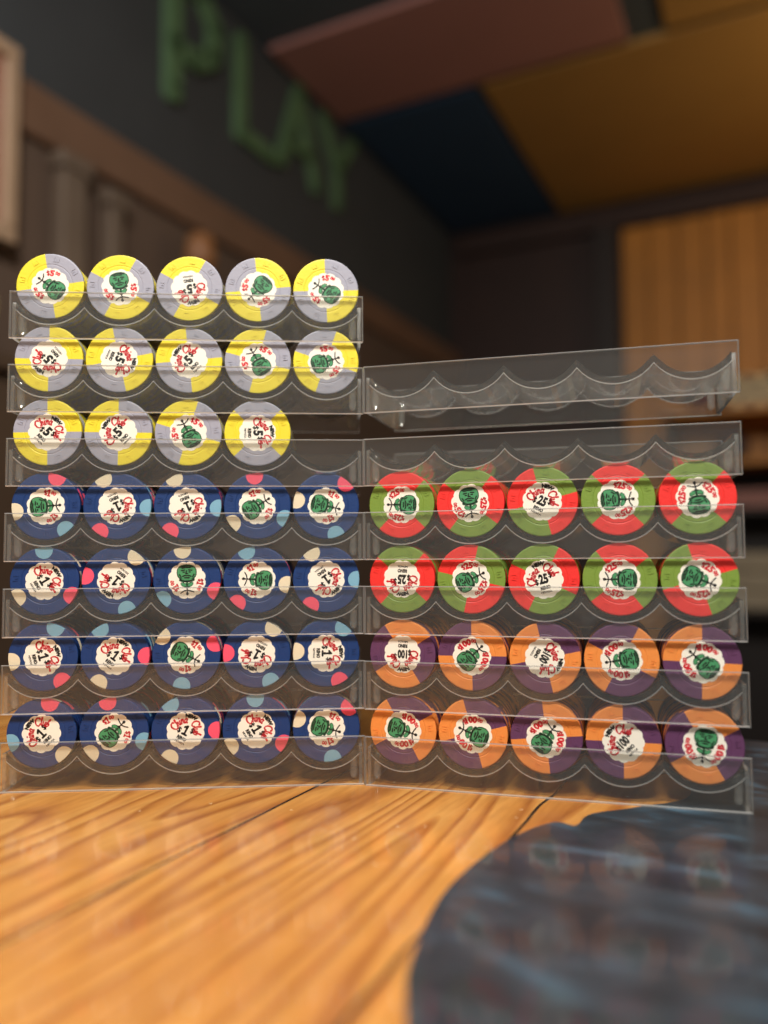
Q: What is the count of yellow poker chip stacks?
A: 14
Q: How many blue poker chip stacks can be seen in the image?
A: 20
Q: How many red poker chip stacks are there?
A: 10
